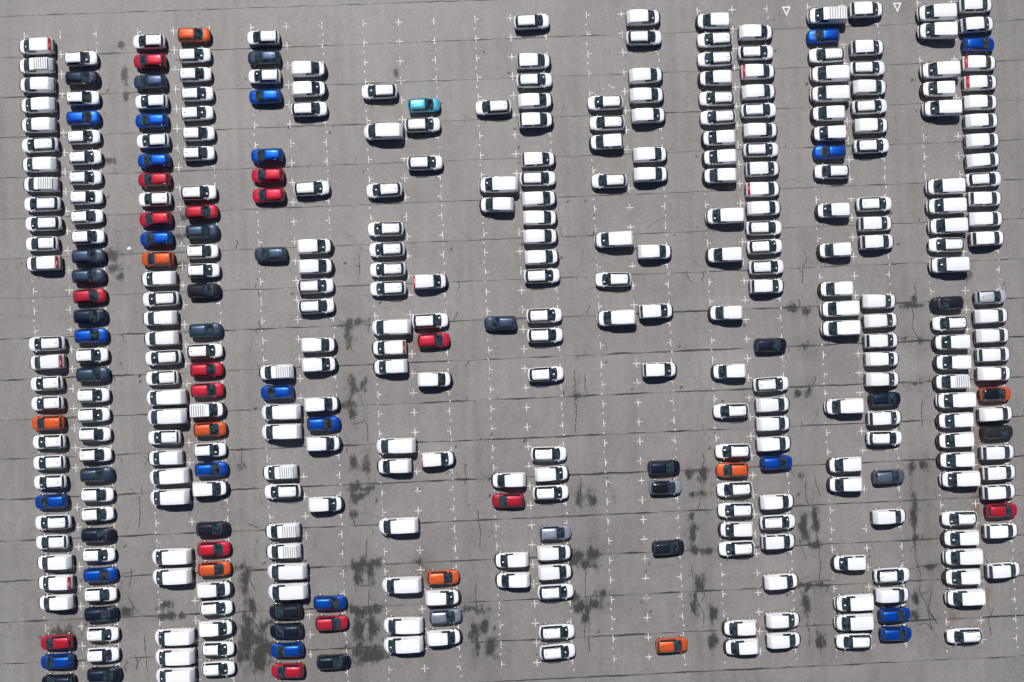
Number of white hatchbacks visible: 46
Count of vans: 189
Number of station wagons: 72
